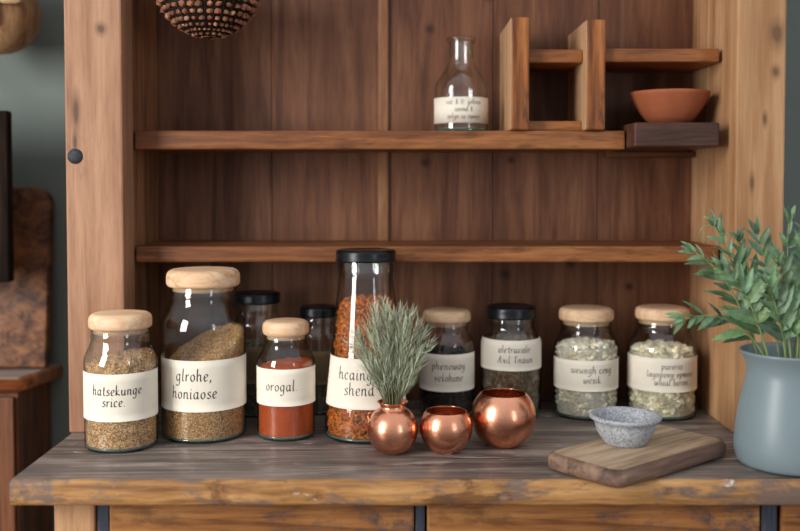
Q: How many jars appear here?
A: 10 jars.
